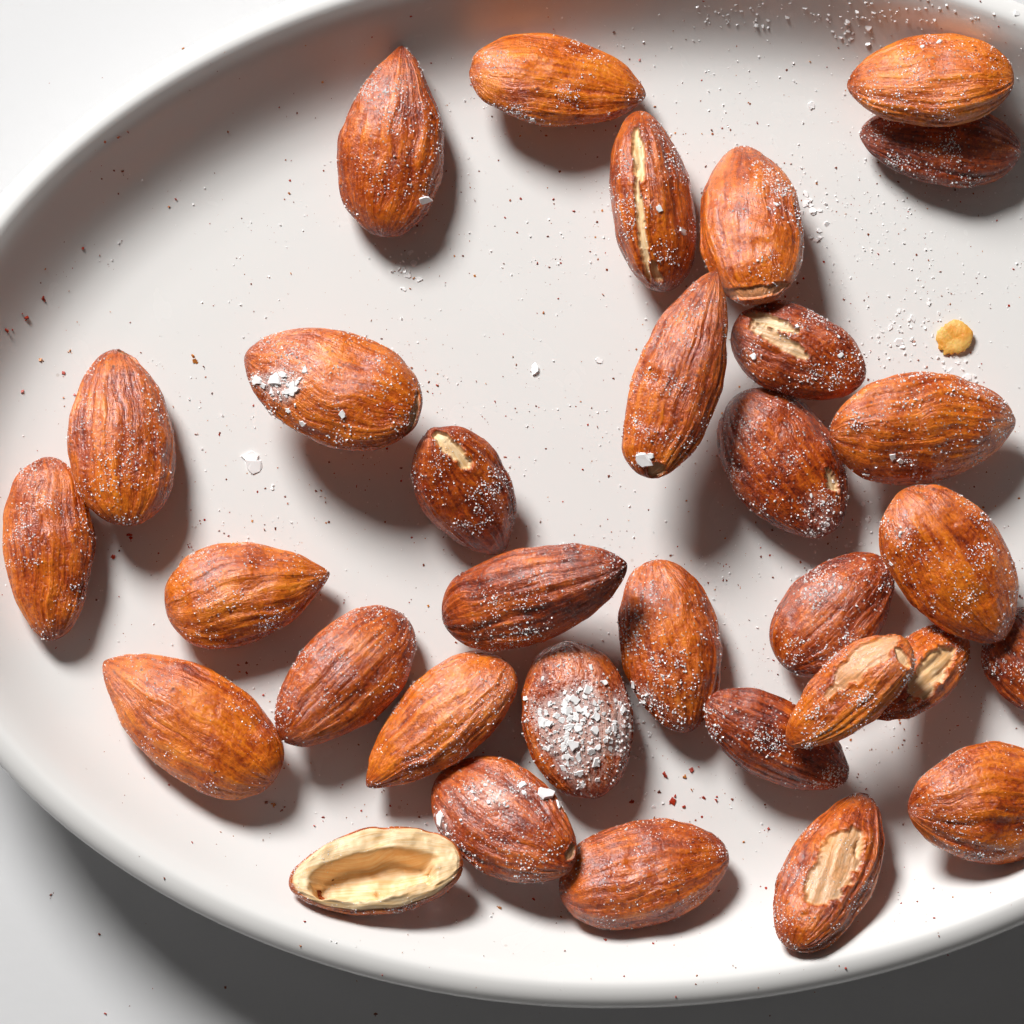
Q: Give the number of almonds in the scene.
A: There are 32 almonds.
